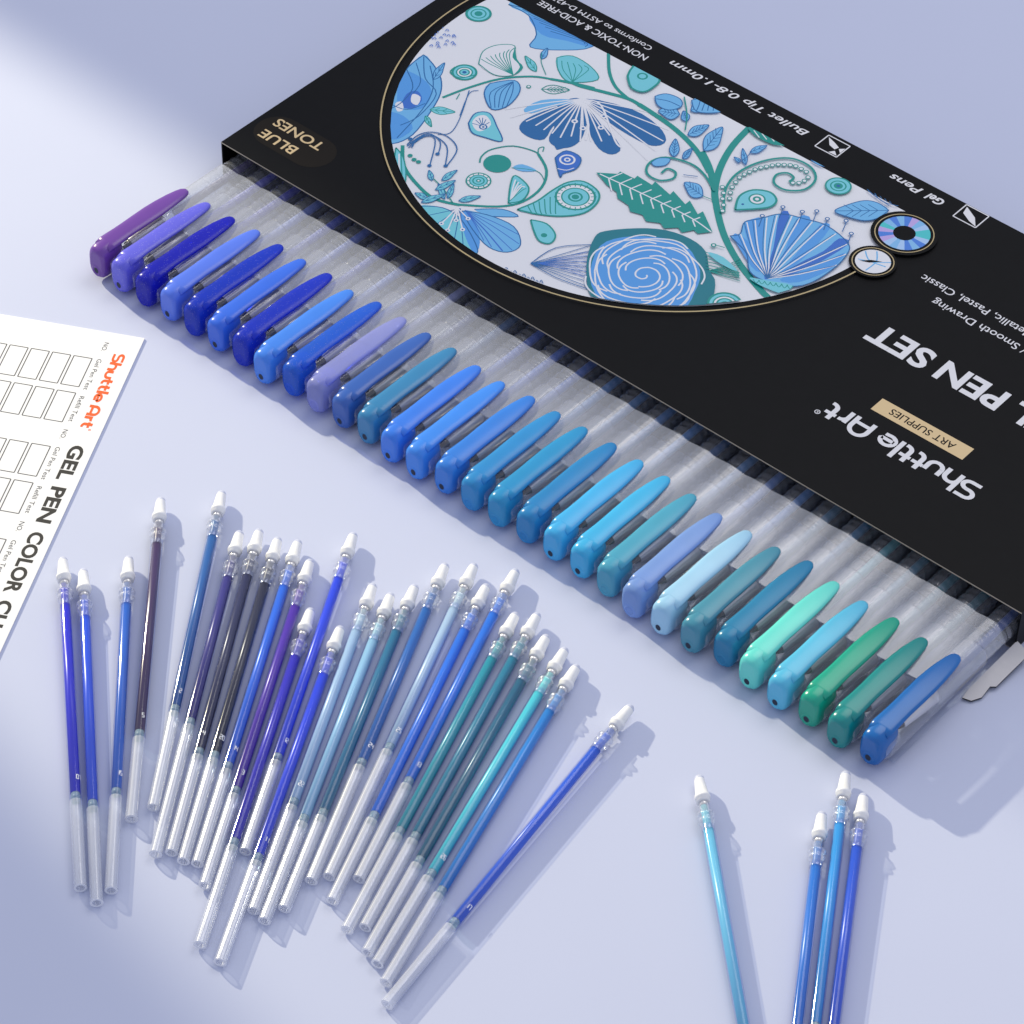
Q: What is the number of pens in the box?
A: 30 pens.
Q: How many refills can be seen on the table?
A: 30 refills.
